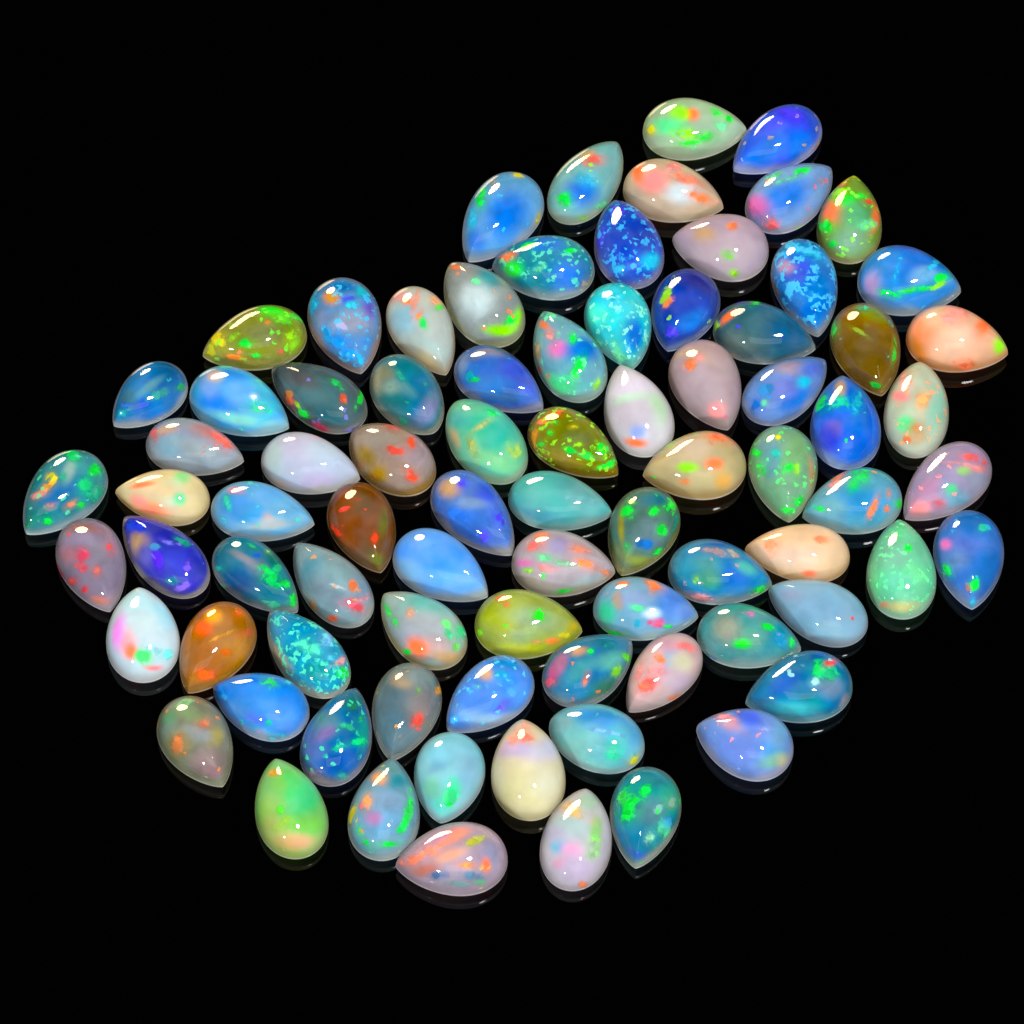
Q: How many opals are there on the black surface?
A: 83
